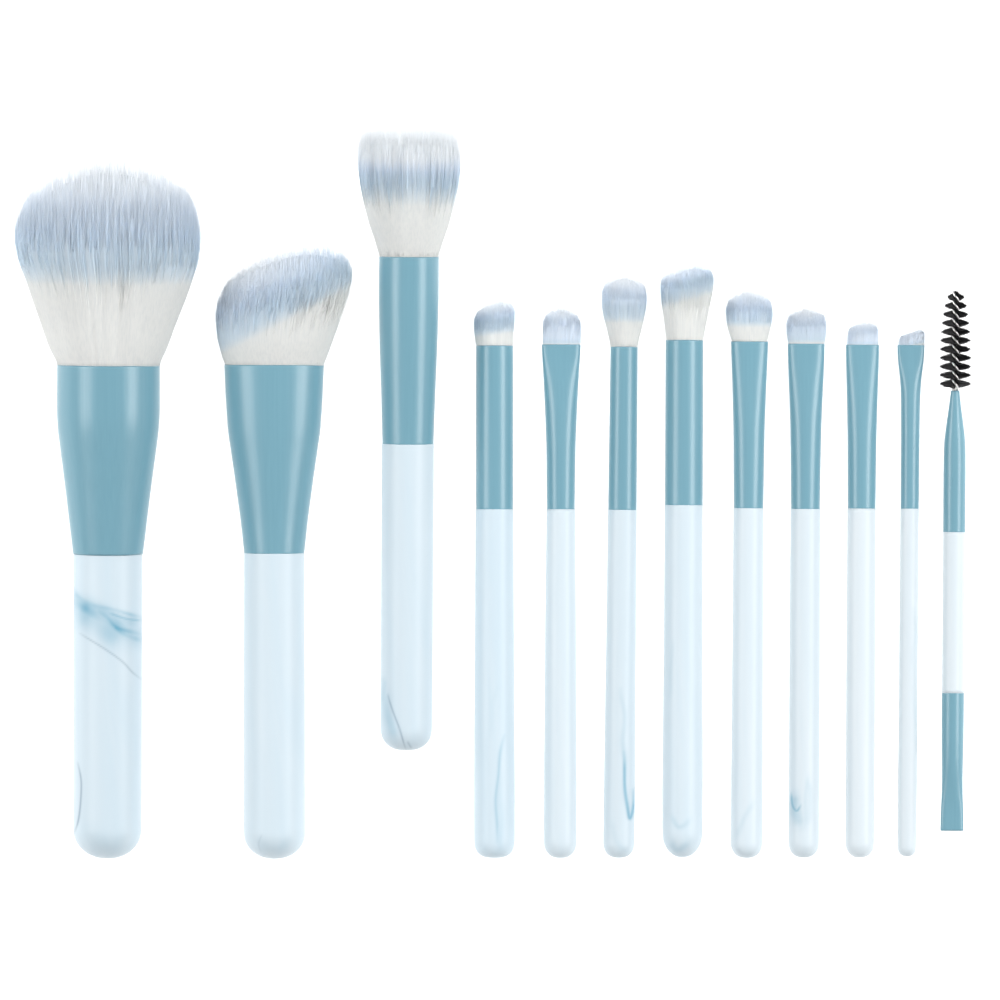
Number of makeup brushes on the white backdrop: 12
